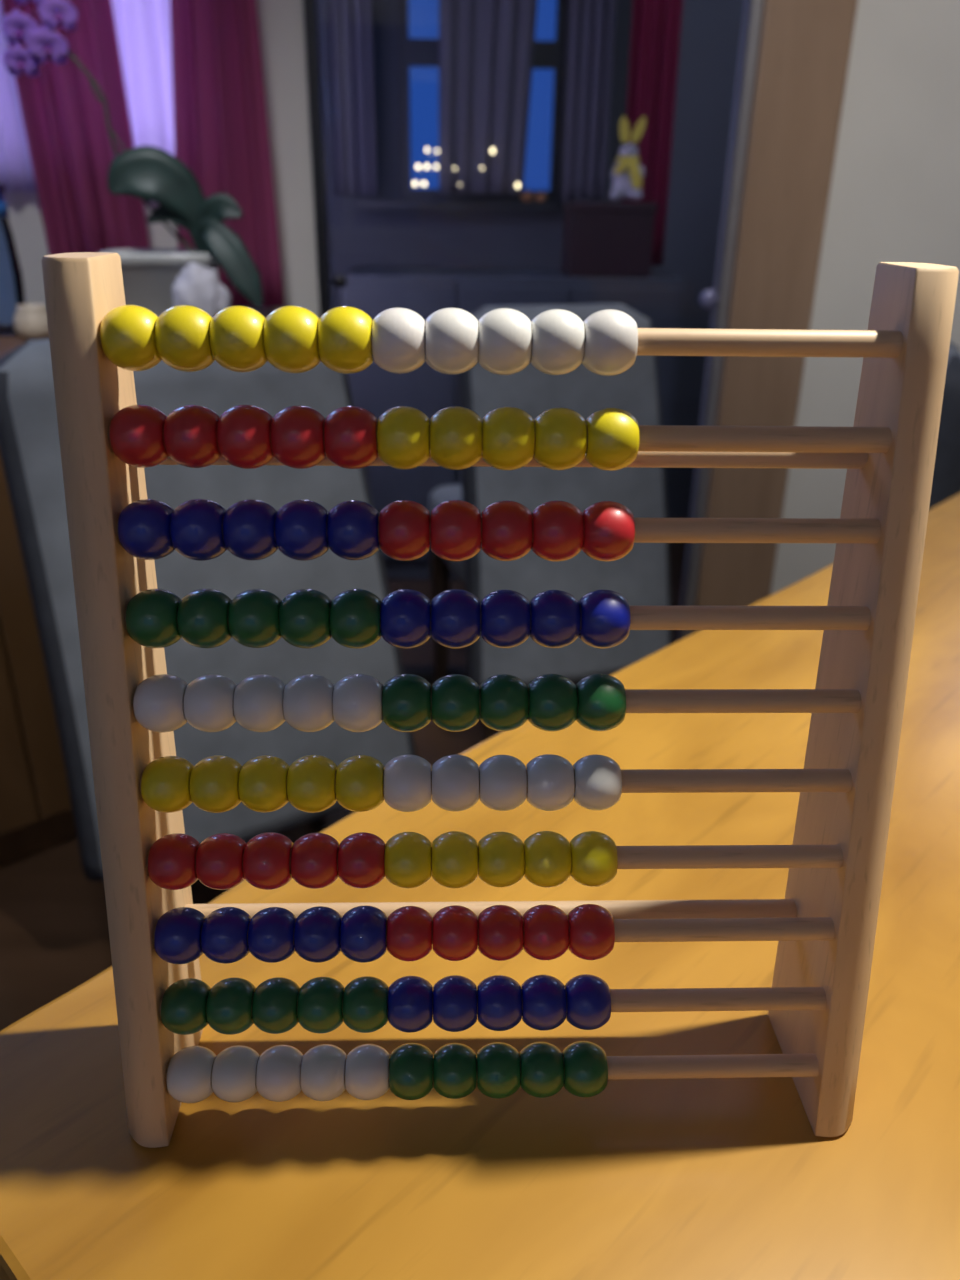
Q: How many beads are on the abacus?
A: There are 100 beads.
